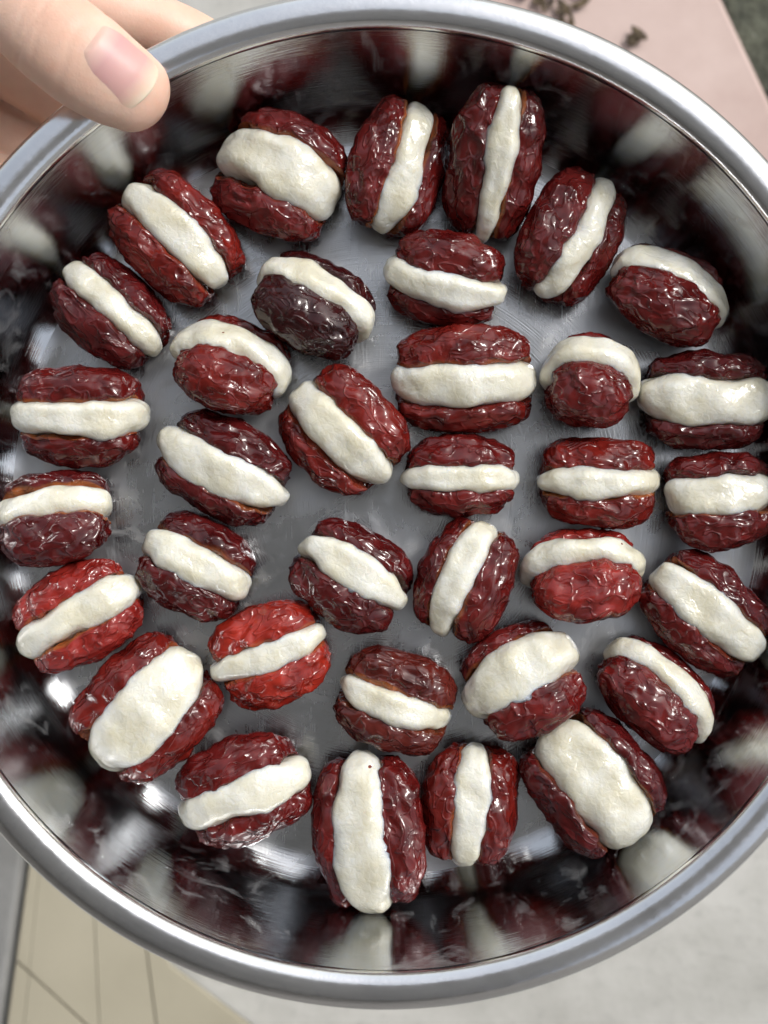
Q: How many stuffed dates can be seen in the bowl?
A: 35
